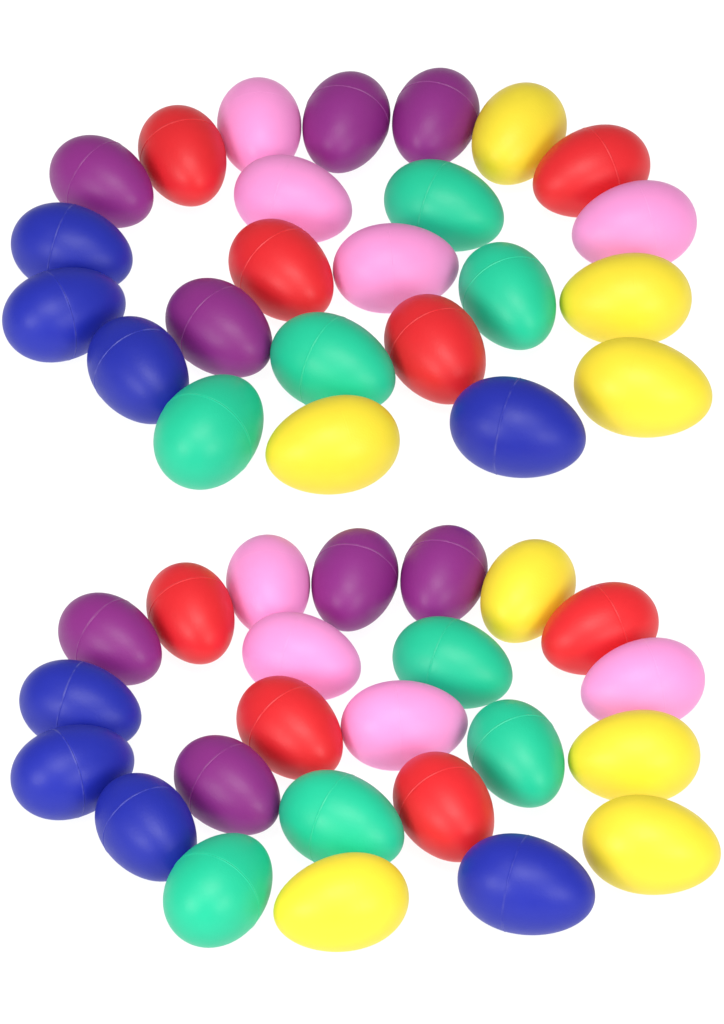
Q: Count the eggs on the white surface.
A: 48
